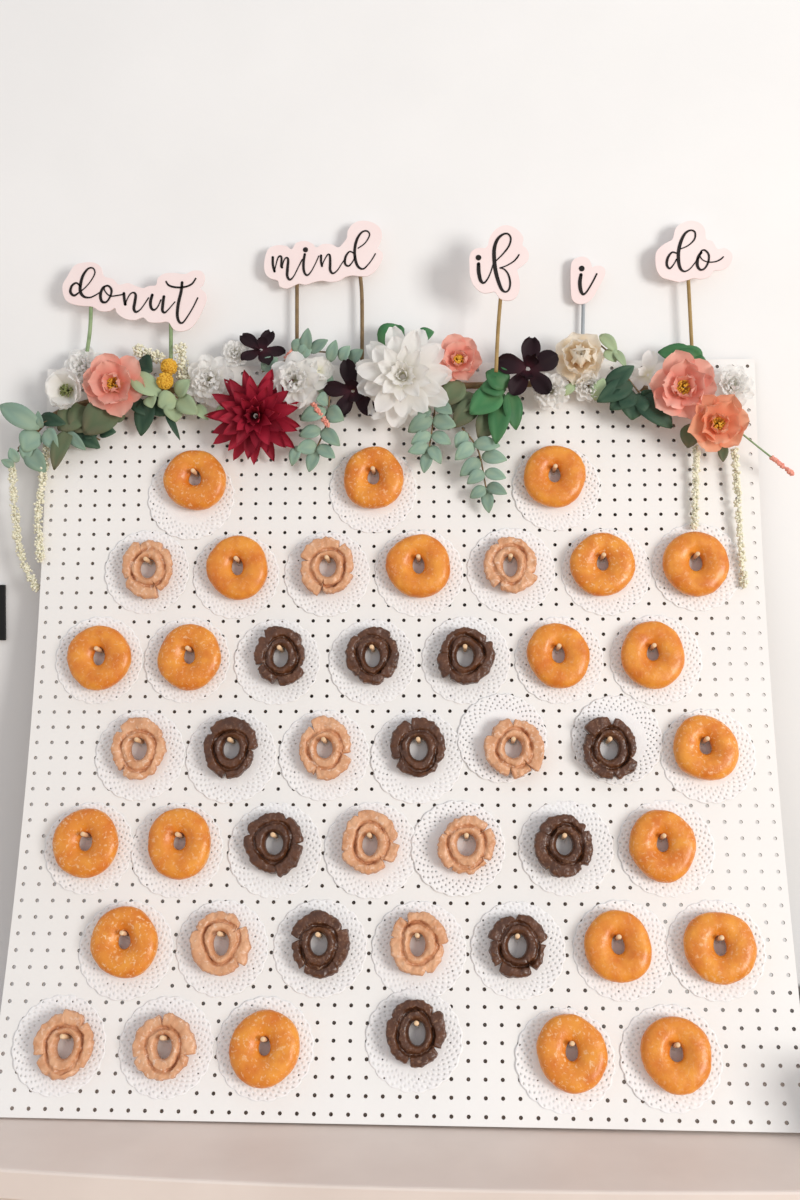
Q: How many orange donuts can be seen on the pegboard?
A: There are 21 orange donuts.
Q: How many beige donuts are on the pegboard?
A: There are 12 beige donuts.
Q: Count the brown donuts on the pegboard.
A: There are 11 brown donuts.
